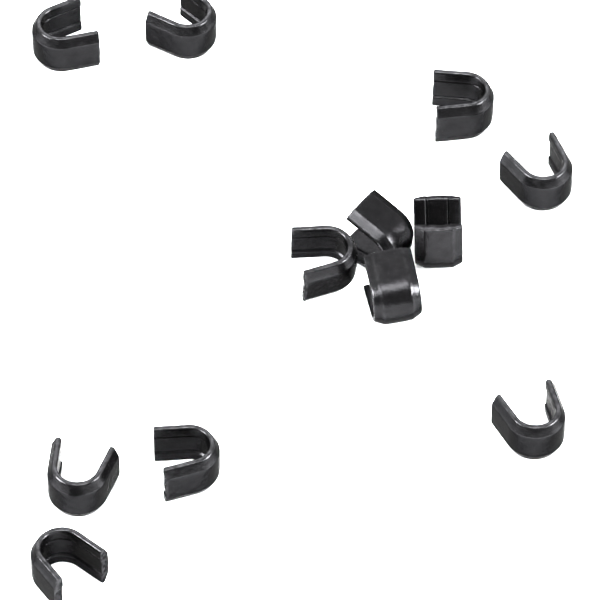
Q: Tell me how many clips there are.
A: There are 12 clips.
